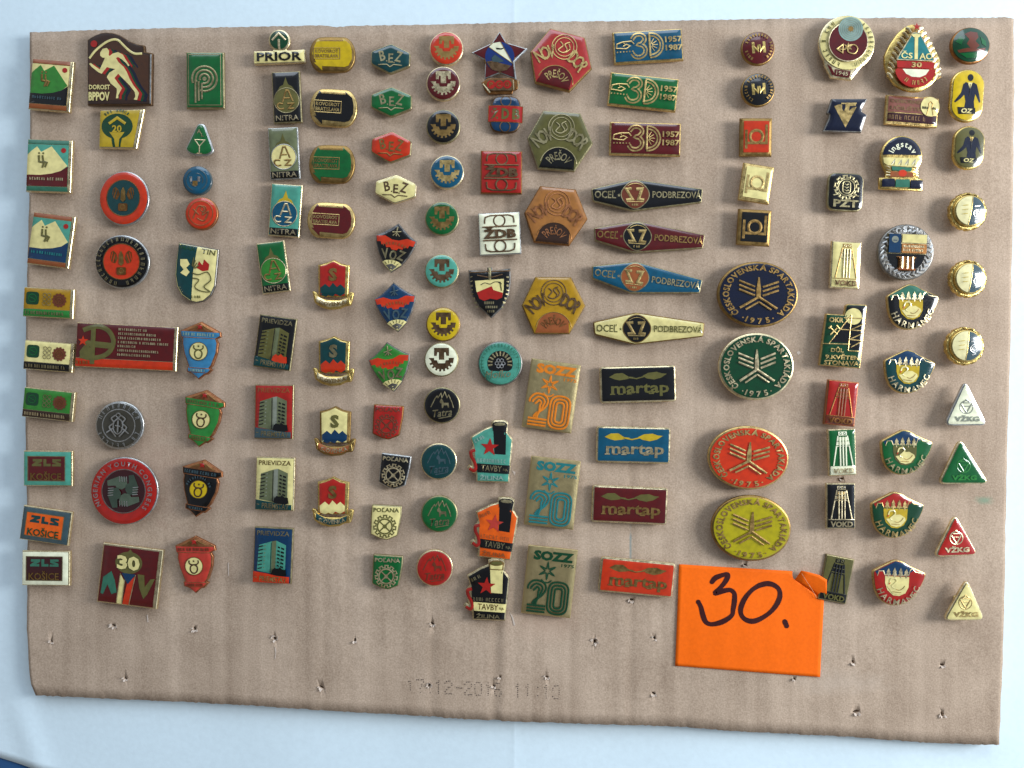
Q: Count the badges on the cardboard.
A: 130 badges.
